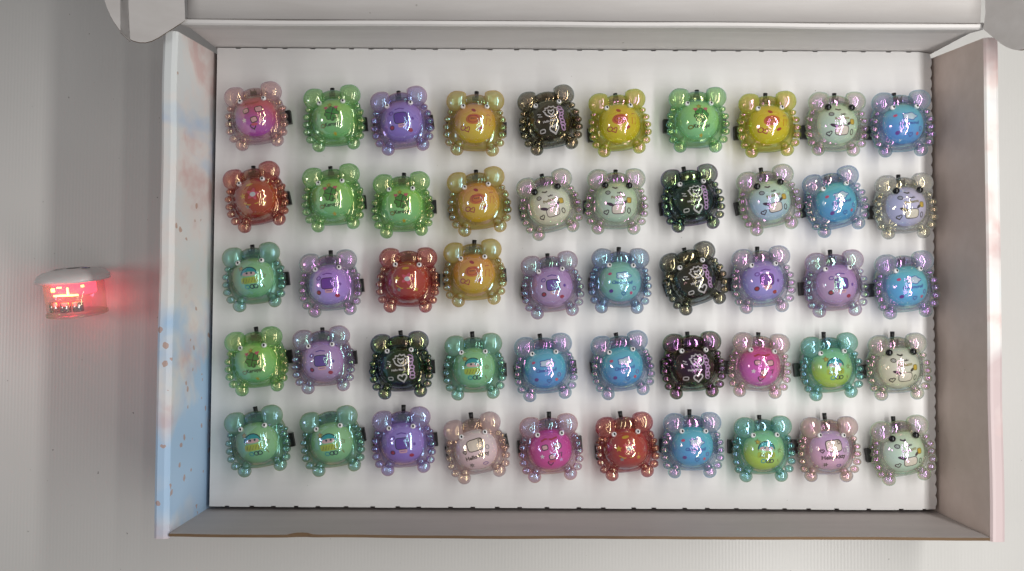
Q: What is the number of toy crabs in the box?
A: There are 50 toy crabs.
